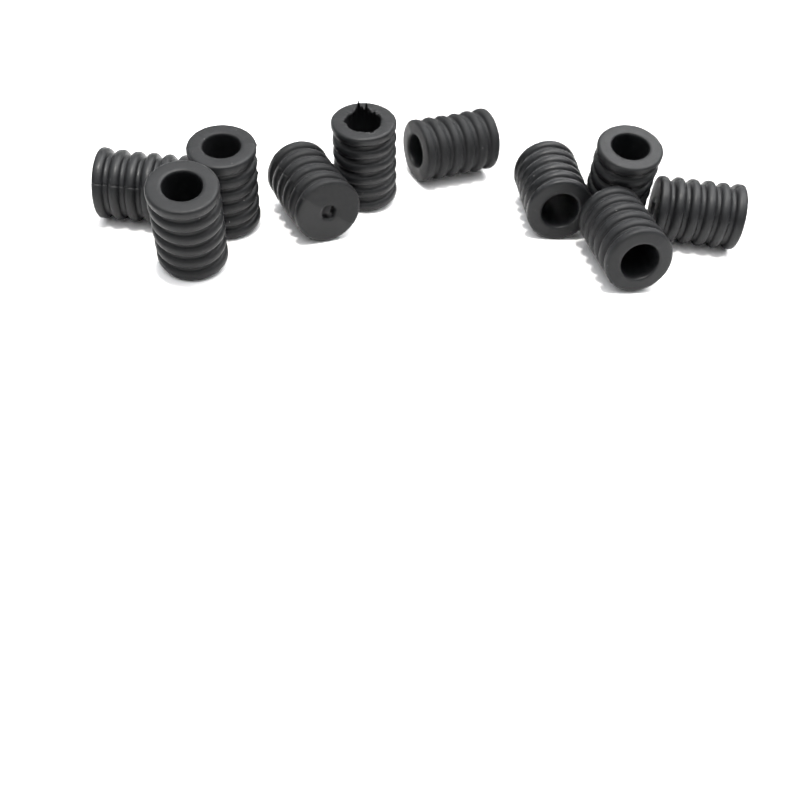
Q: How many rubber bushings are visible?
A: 10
